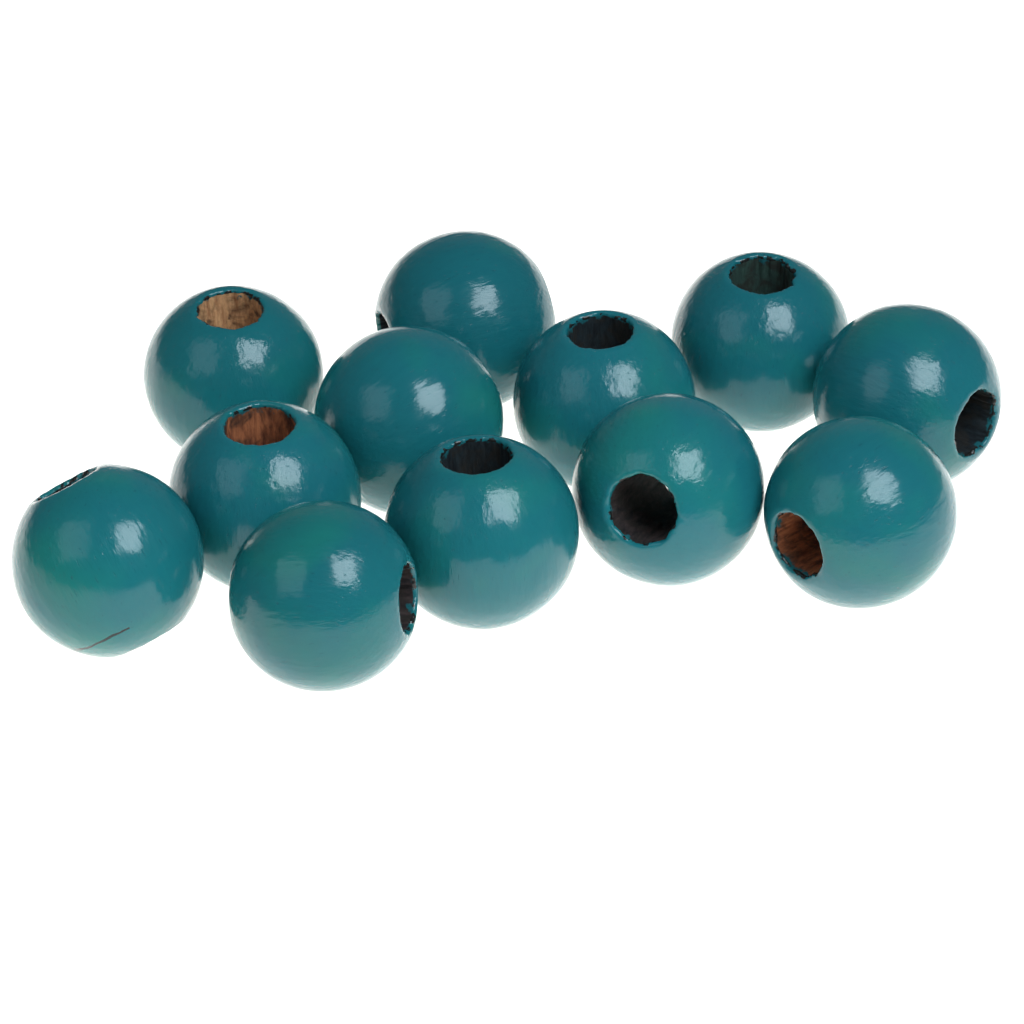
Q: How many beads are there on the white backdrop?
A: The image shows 12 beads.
